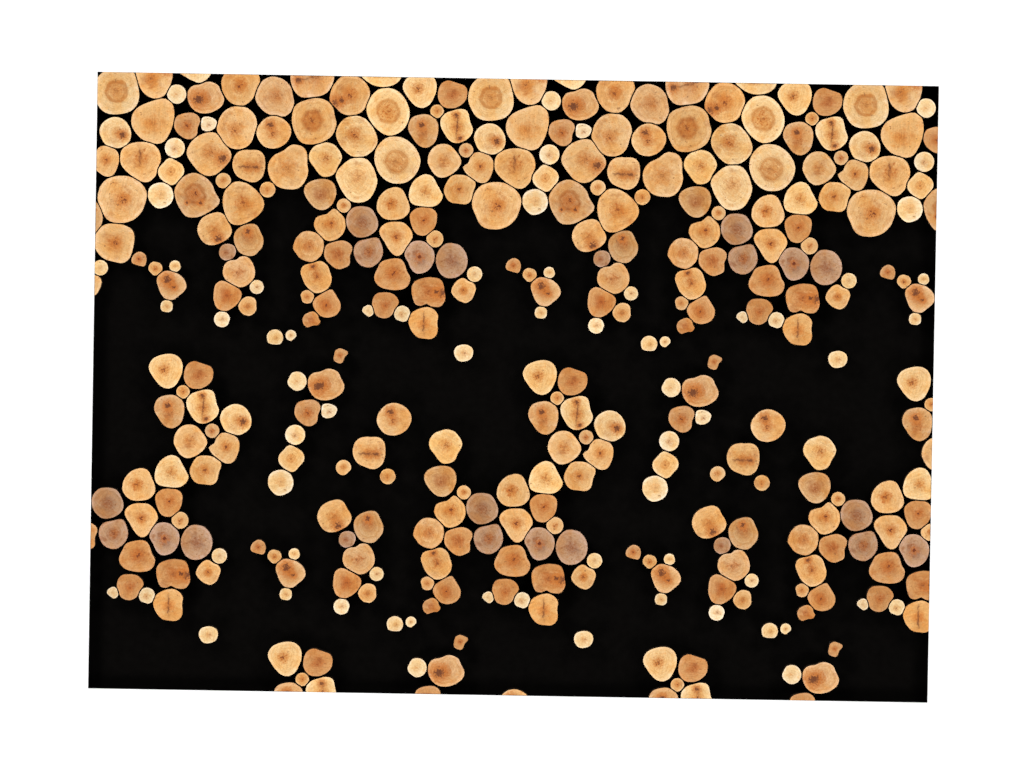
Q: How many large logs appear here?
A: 50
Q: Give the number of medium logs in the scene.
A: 191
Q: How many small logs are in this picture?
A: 119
